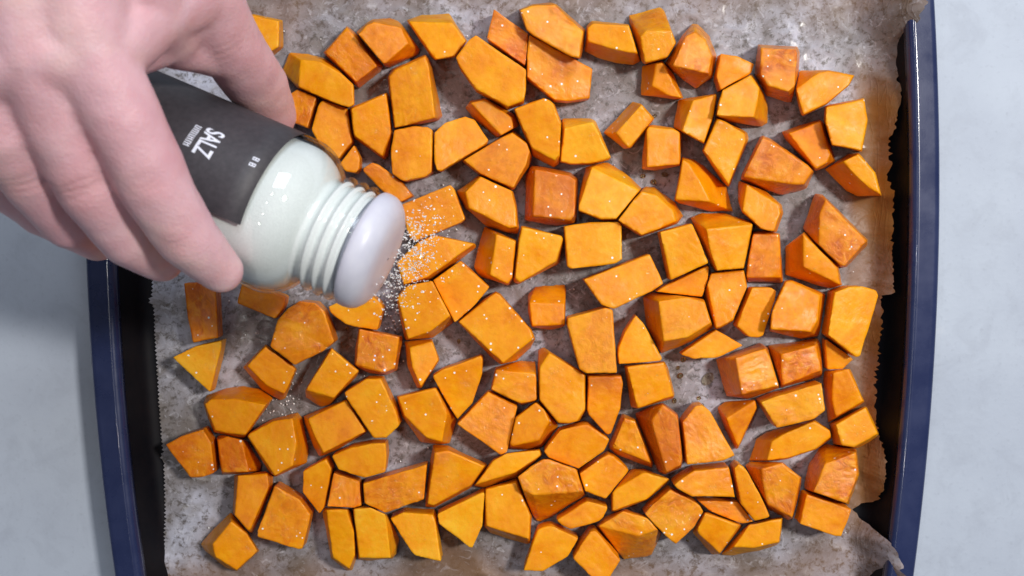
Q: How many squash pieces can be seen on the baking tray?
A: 132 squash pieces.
